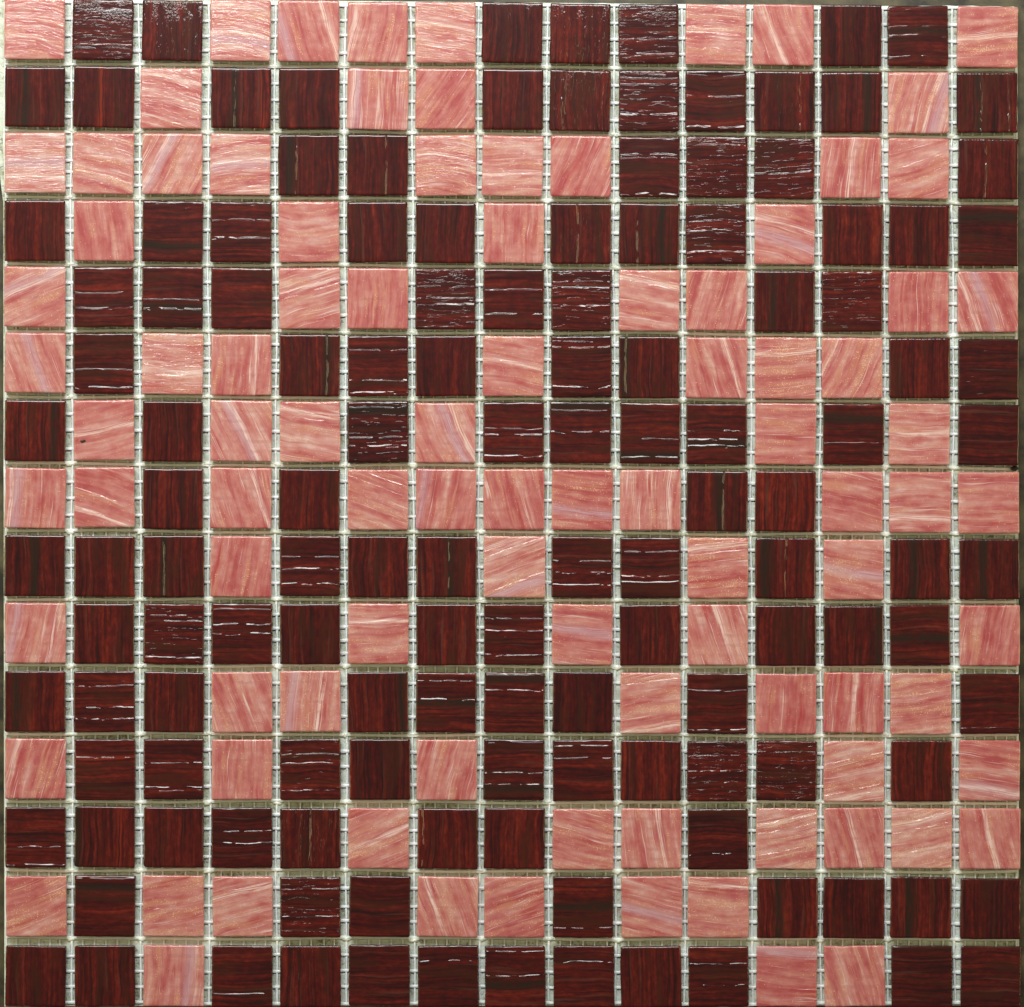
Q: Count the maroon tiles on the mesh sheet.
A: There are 132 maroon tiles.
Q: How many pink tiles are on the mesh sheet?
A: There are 93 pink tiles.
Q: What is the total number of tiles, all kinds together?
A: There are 225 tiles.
